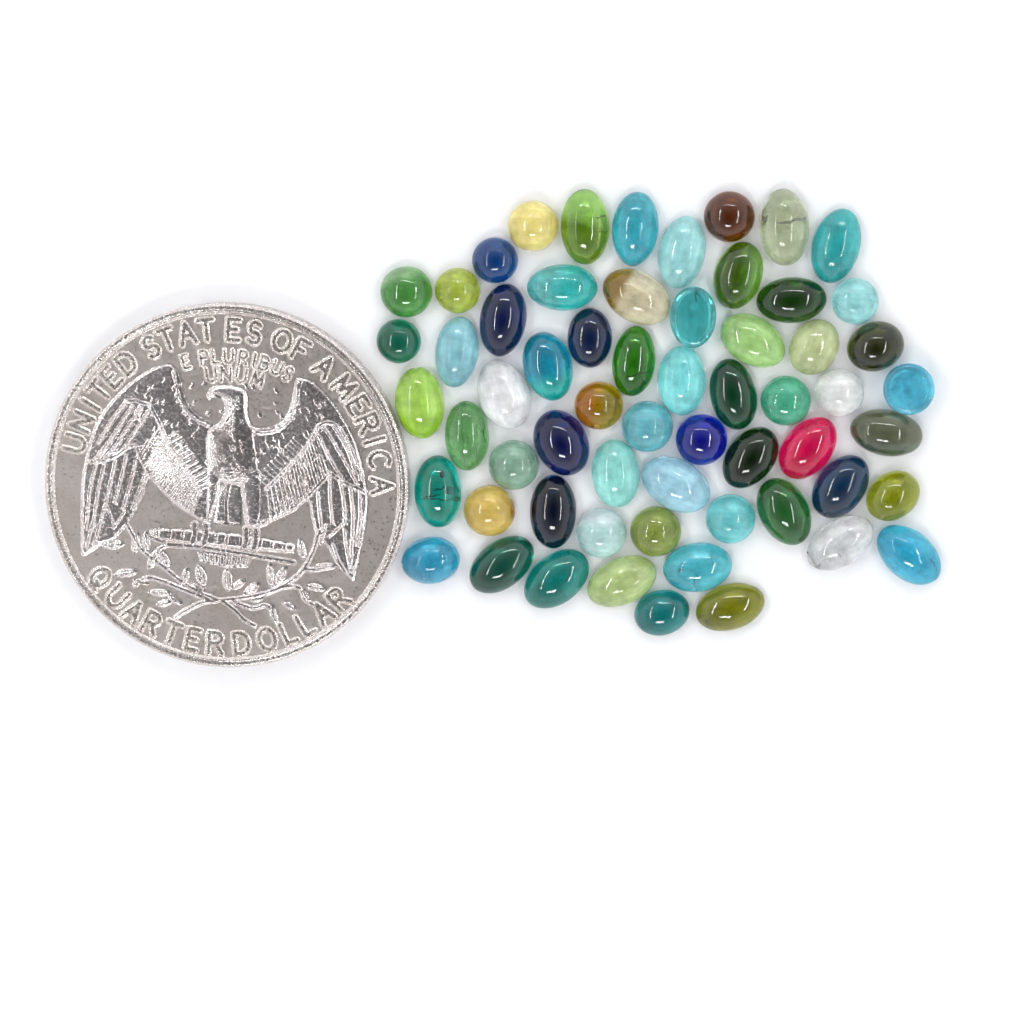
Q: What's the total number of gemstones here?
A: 61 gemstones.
